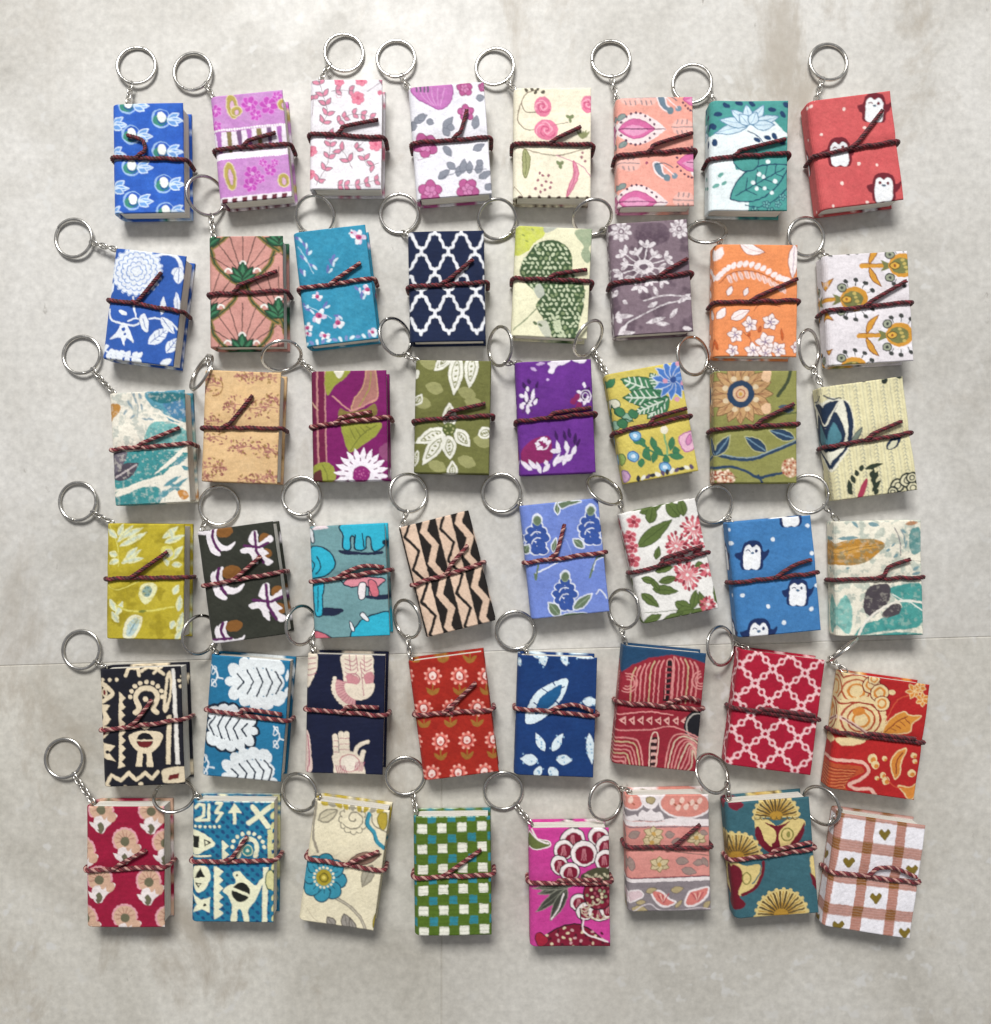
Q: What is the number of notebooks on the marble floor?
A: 48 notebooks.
